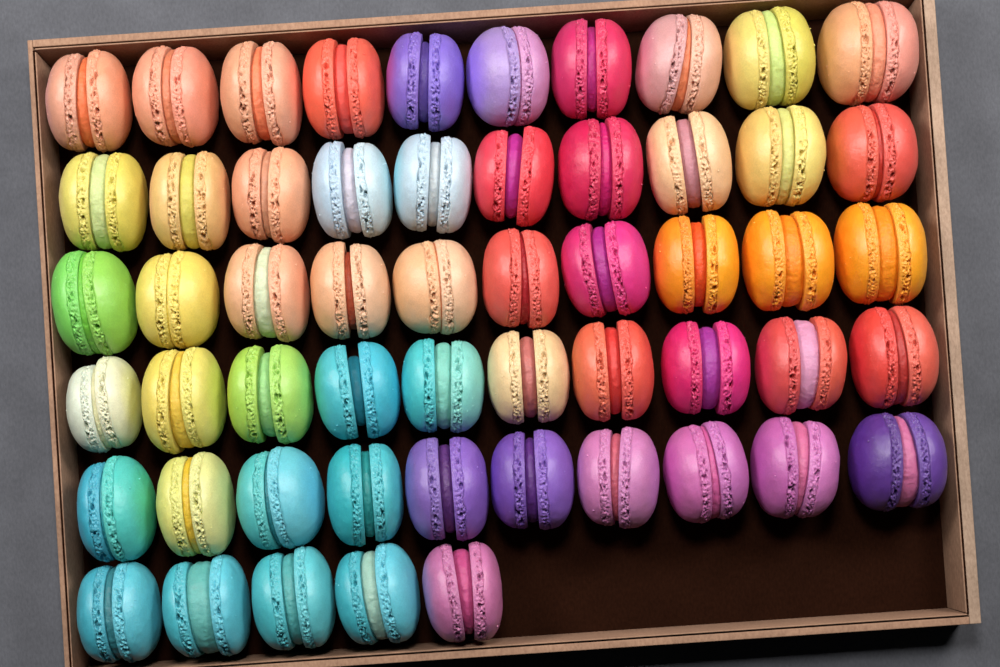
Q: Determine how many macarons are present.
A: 55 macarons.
